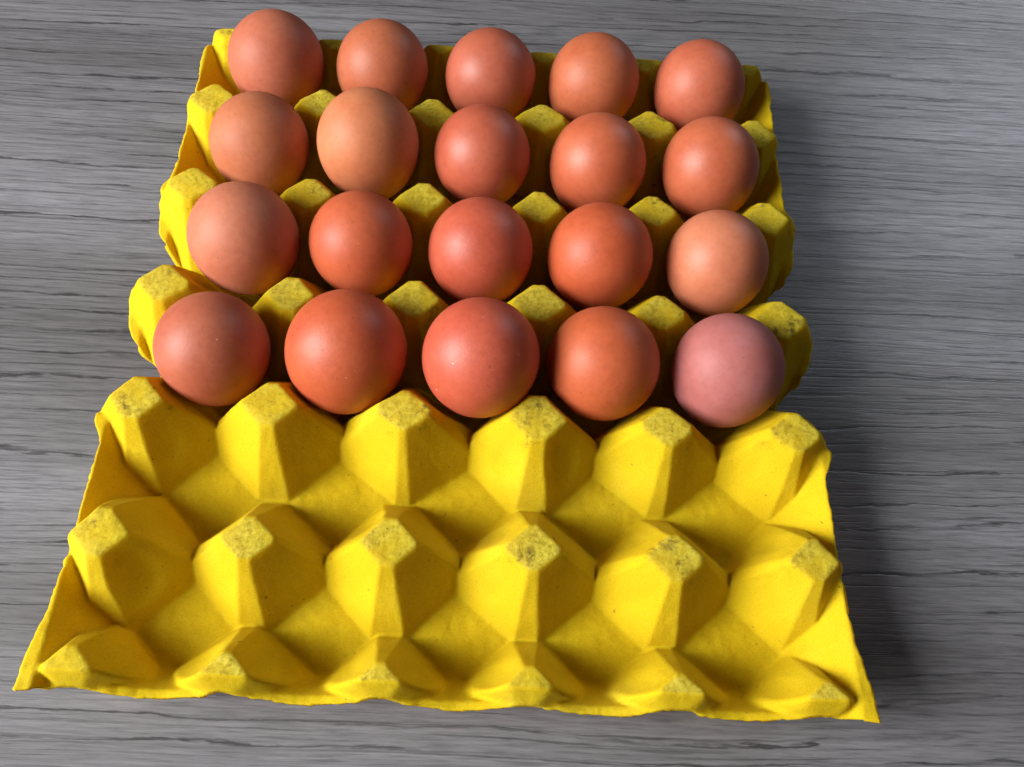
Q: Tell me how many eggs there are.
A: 20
